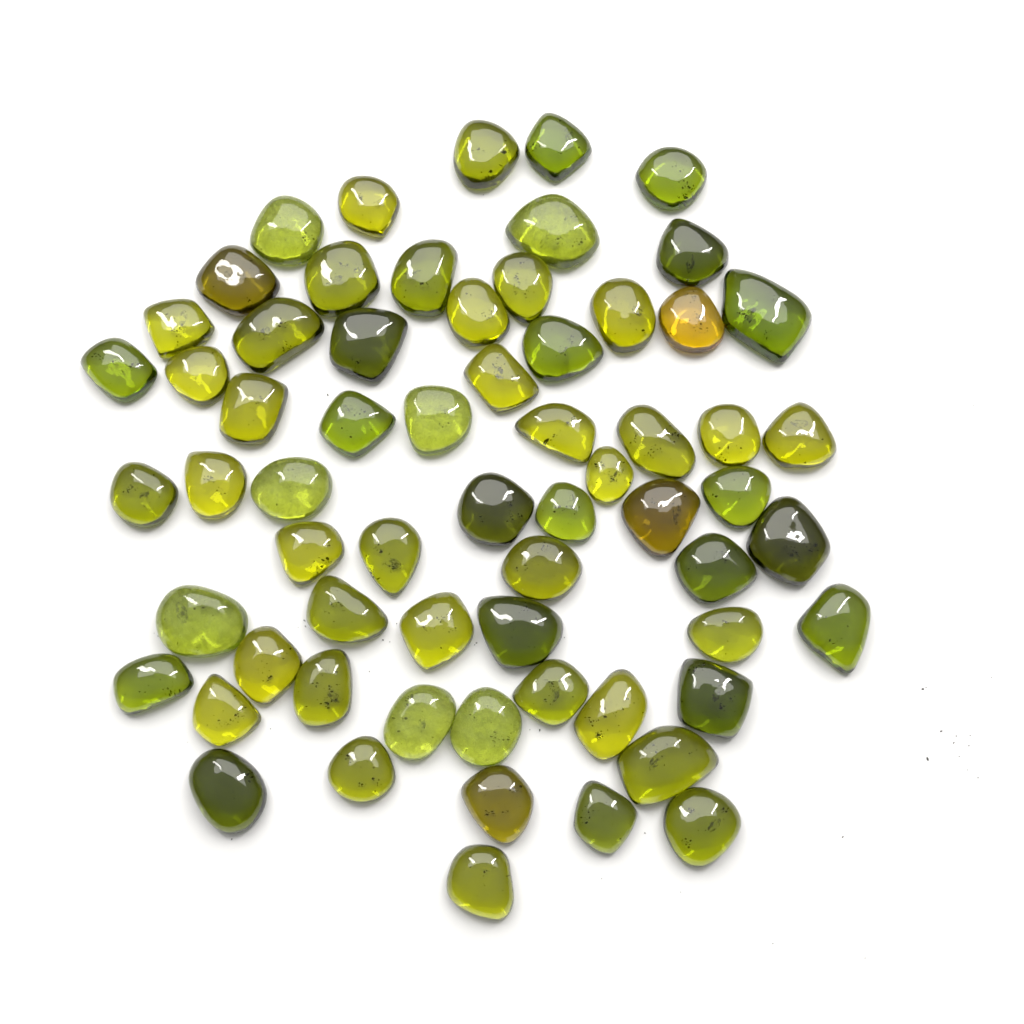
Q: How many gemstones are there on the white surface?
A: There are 64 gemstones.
